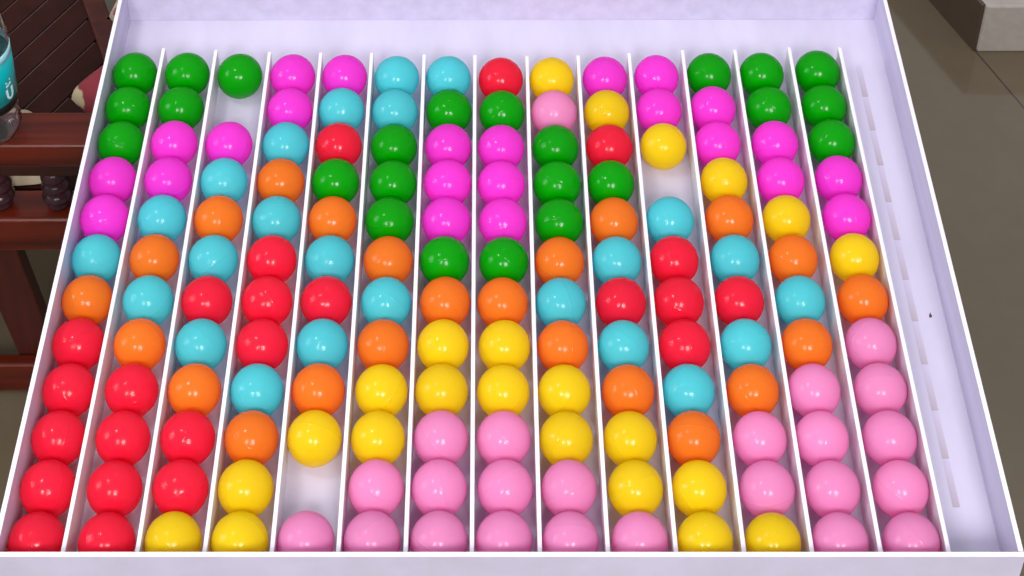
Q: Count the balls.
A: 165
